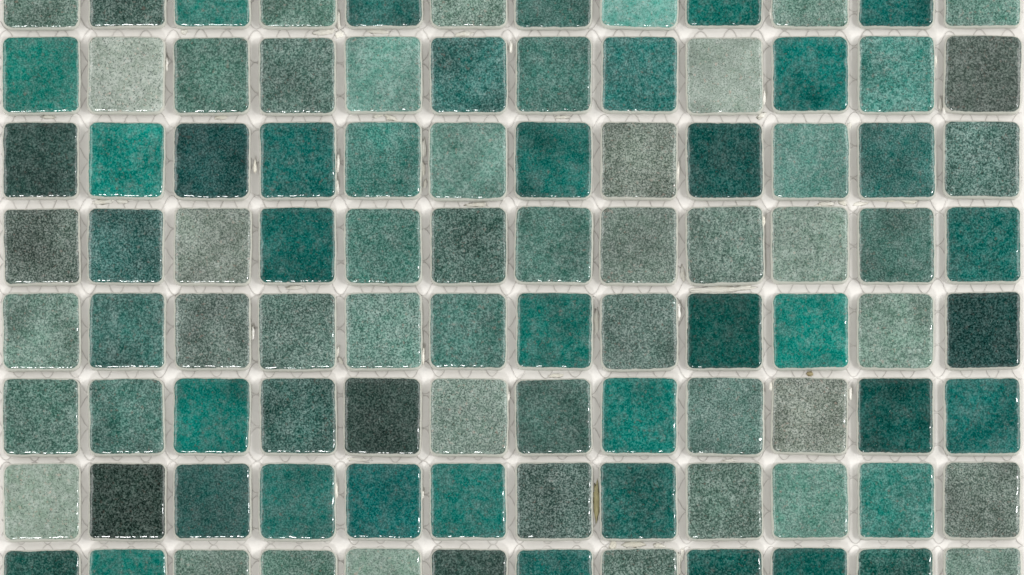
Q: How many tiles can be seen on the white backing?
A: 96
